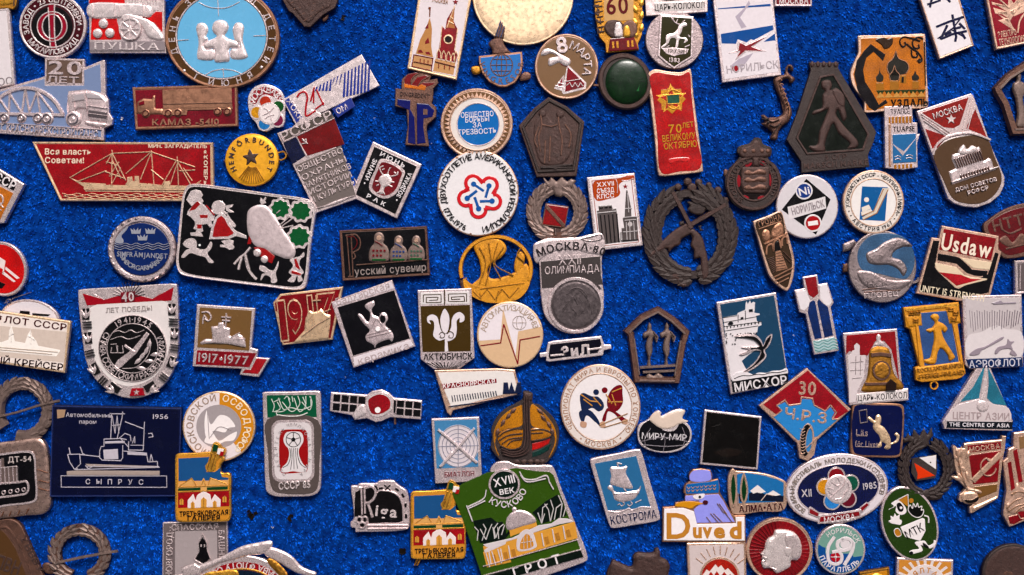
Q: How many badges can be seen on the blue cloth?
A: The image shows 108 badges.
